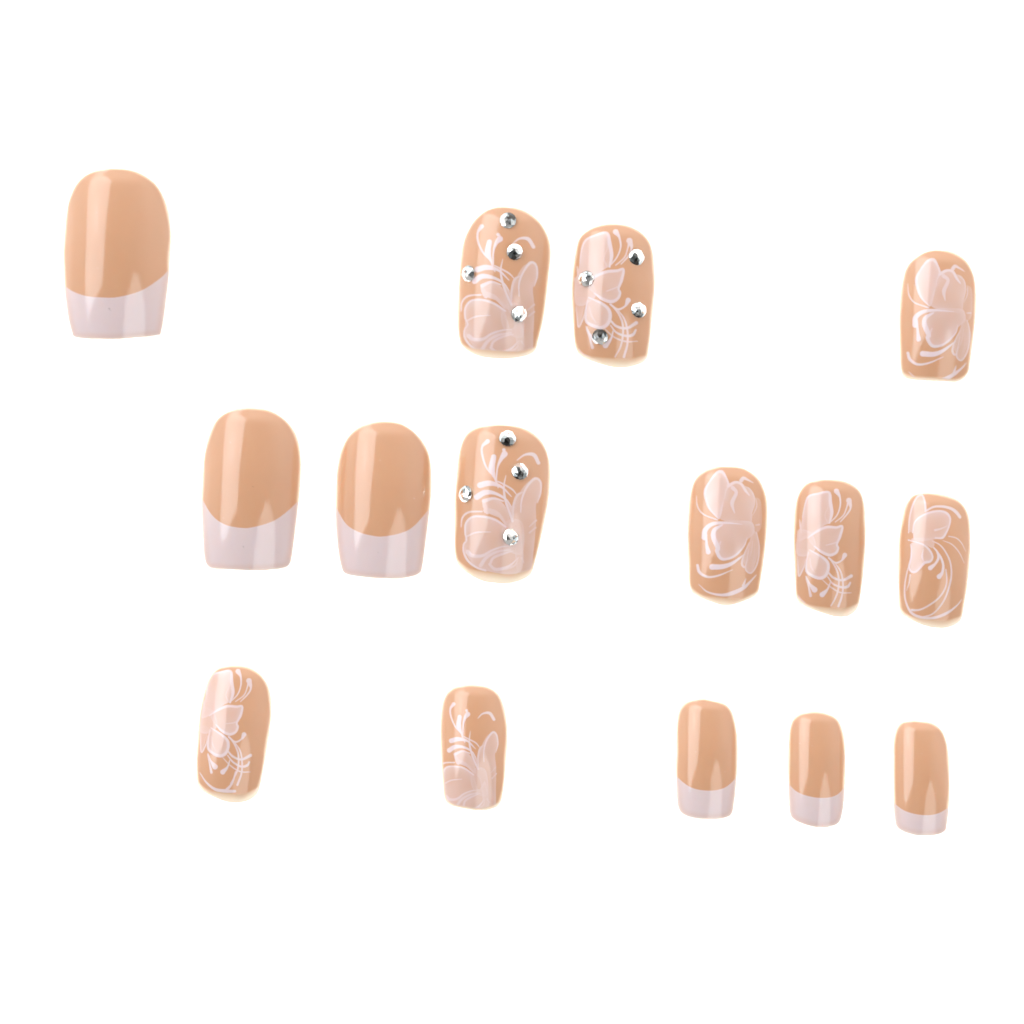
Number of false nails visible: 15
